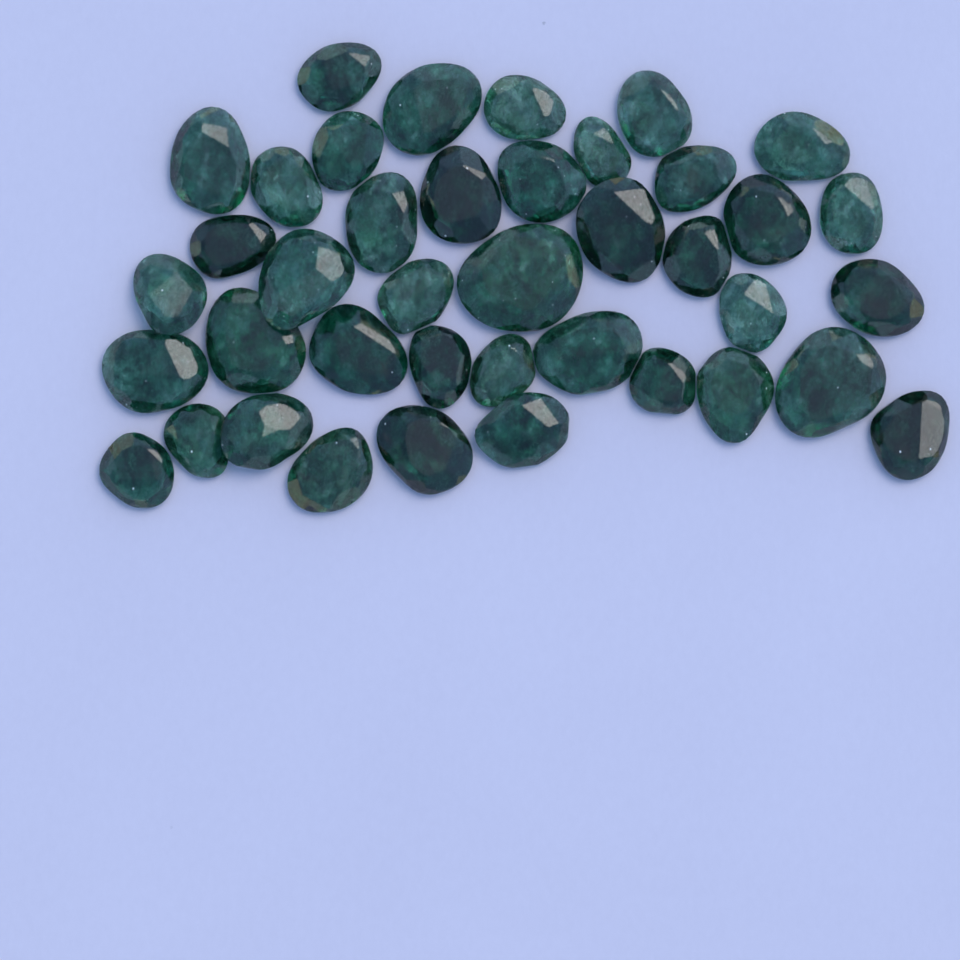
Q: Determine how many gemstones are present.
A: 40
